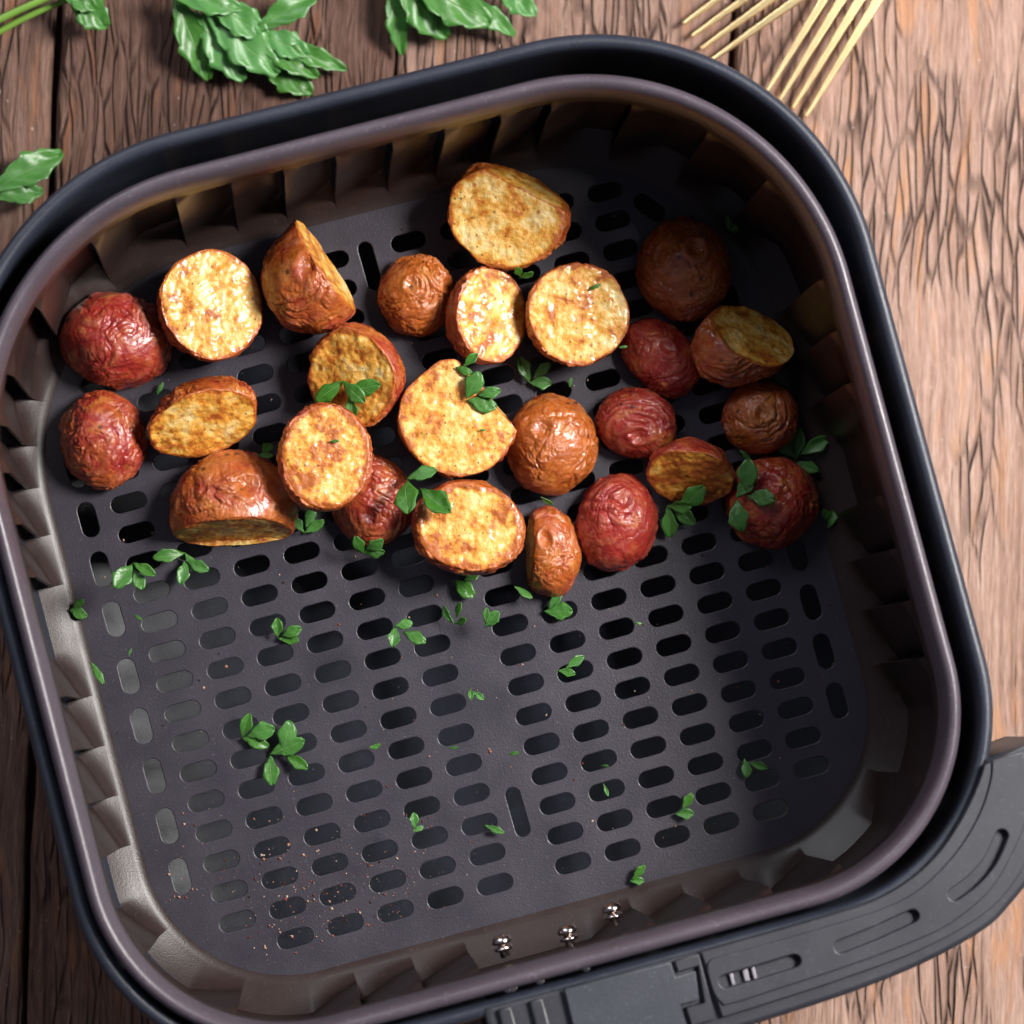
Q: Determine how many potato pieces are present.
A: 25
